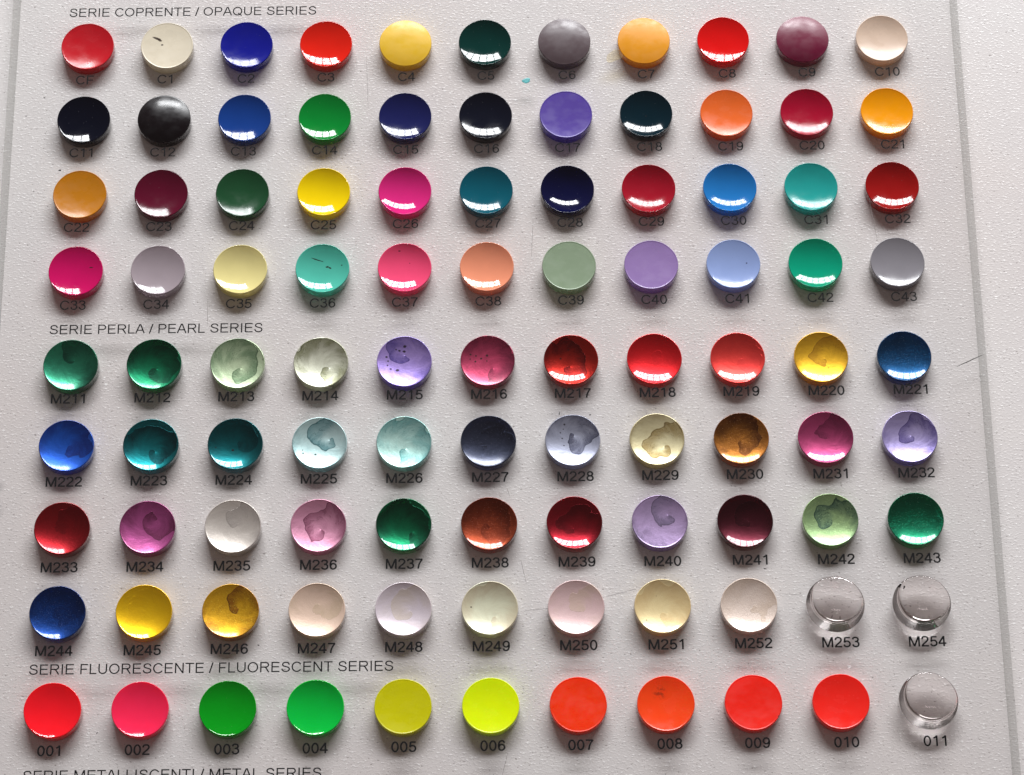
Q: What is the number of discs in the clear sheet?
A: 99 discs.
